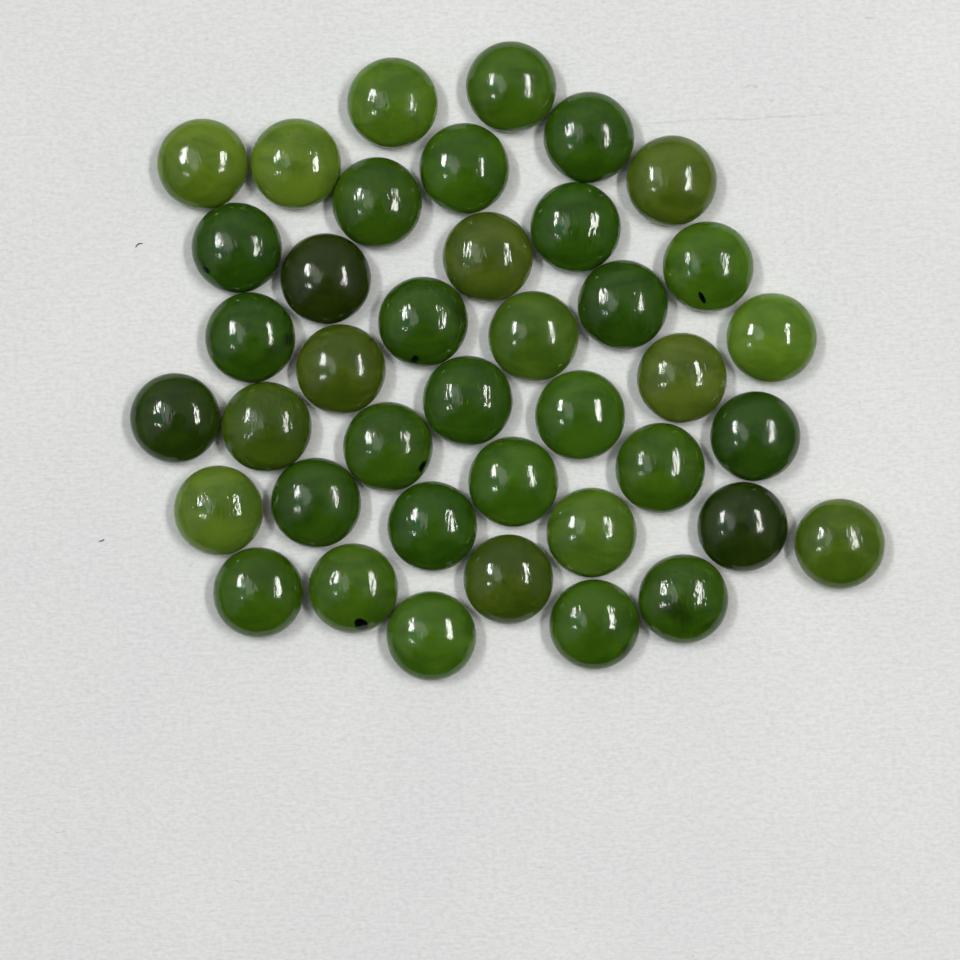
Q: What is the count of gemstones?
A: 40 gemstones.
